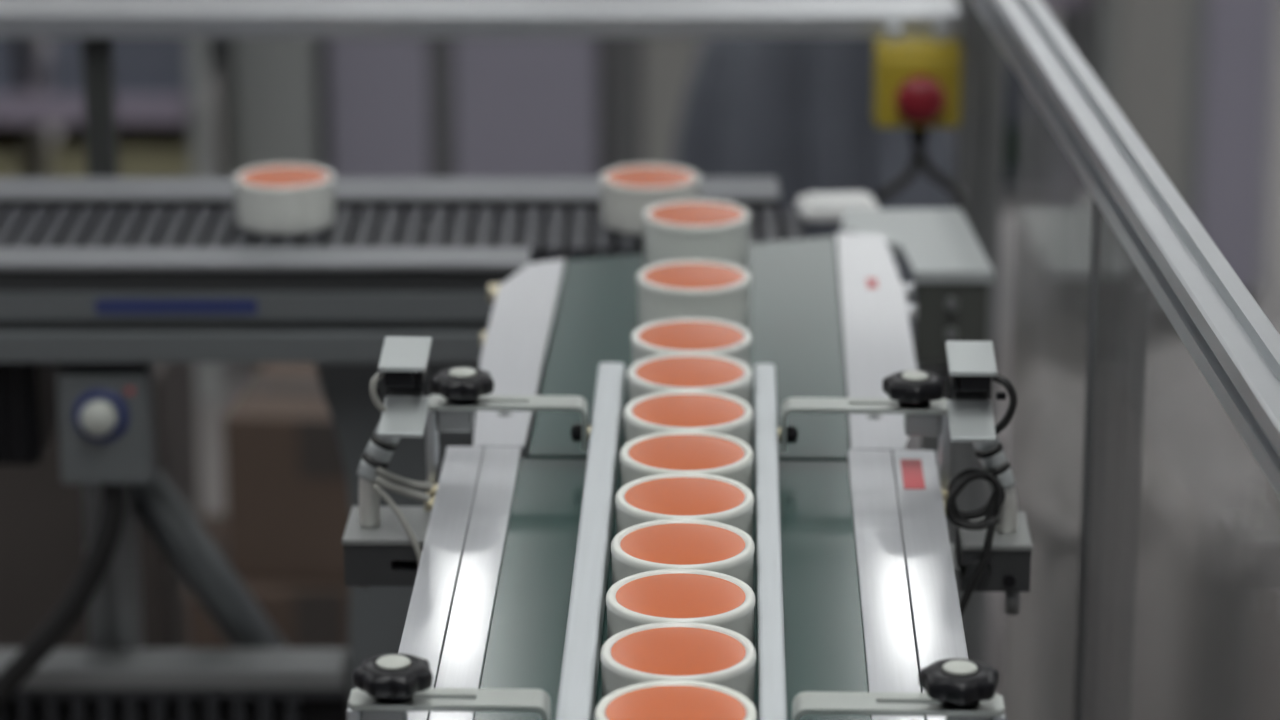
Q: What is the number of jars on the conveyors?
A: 13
